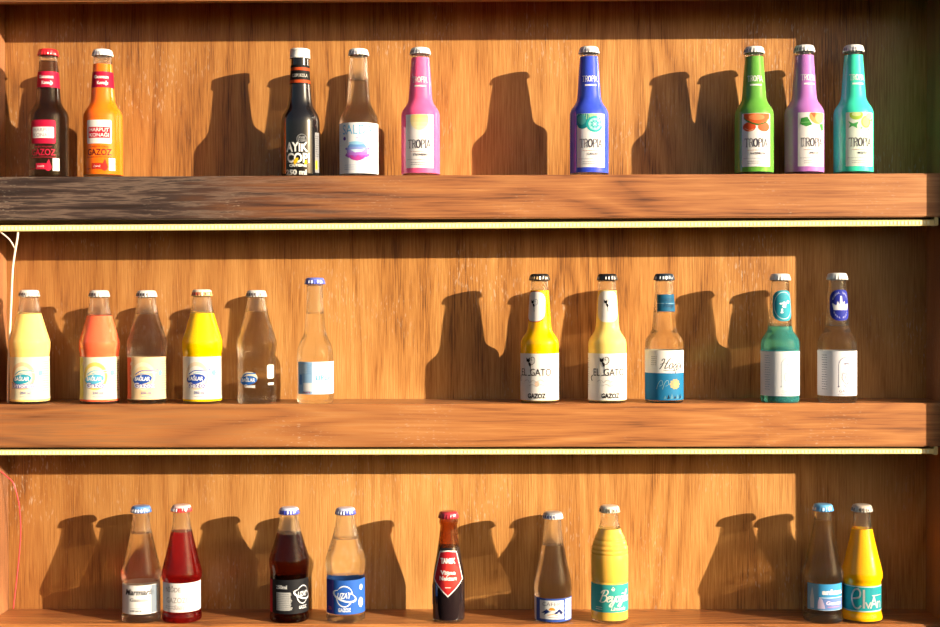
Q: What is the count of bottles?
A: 29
